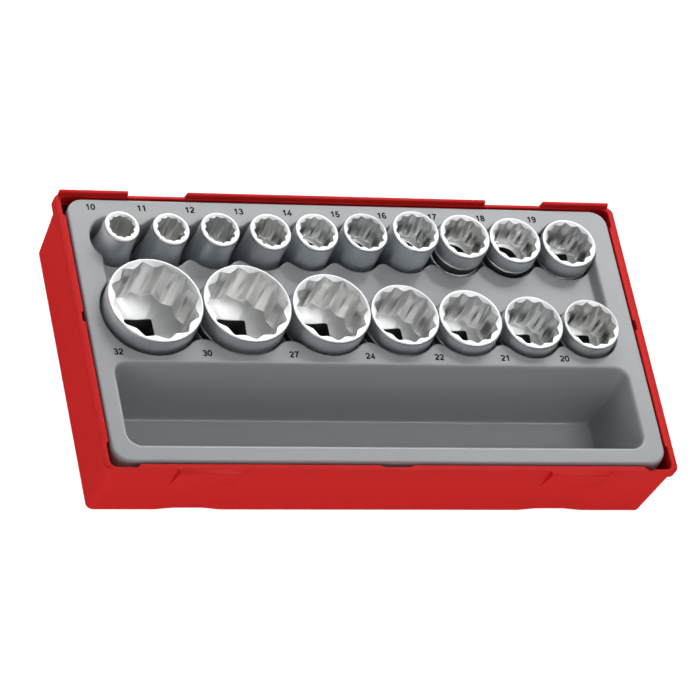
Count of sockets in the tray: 17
